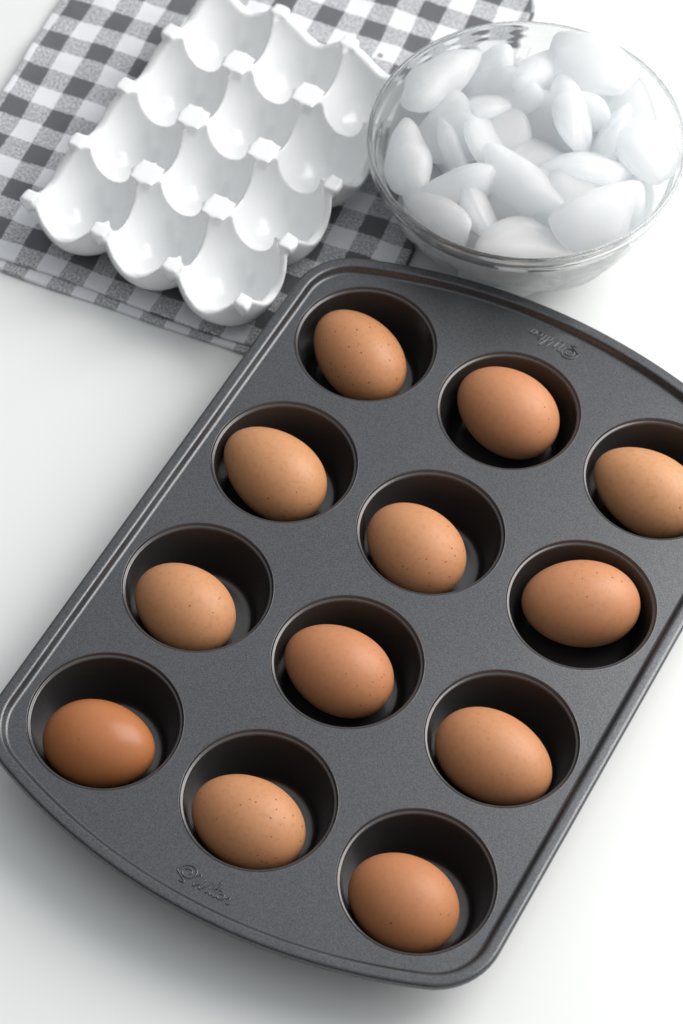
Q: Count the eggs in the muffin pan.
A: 12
